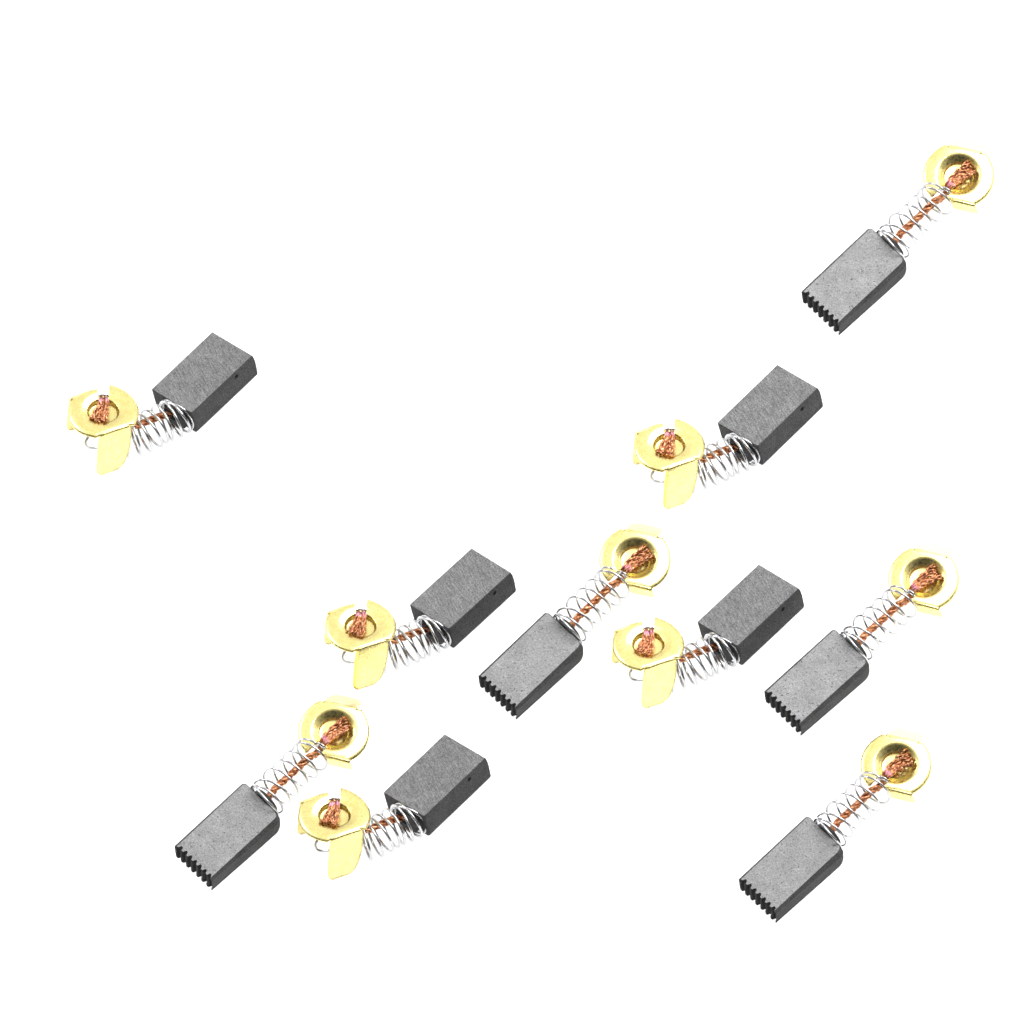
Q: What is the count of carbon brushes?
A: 10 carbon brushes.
